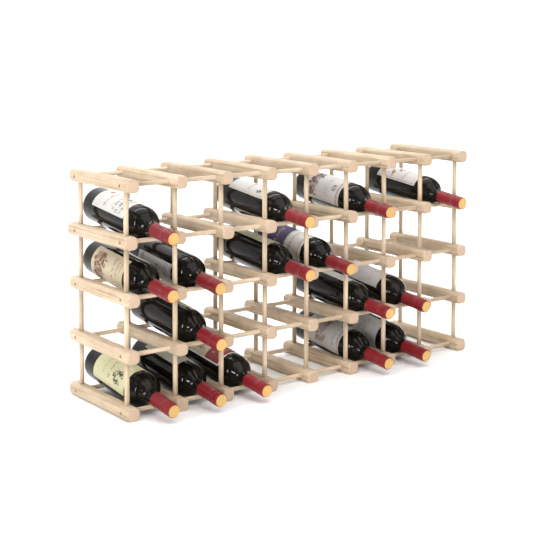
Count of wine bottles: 16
